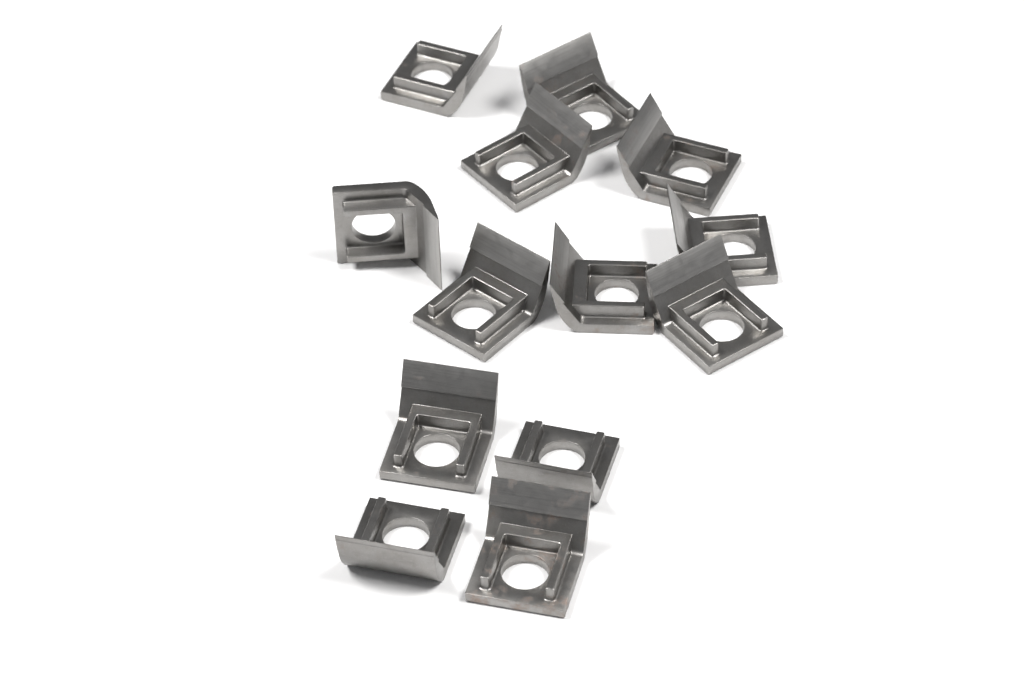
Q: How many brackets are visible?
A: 13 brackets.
